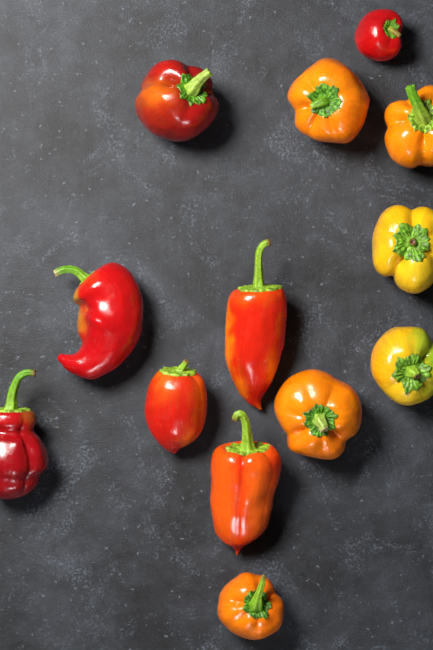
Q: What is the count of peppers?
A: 13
